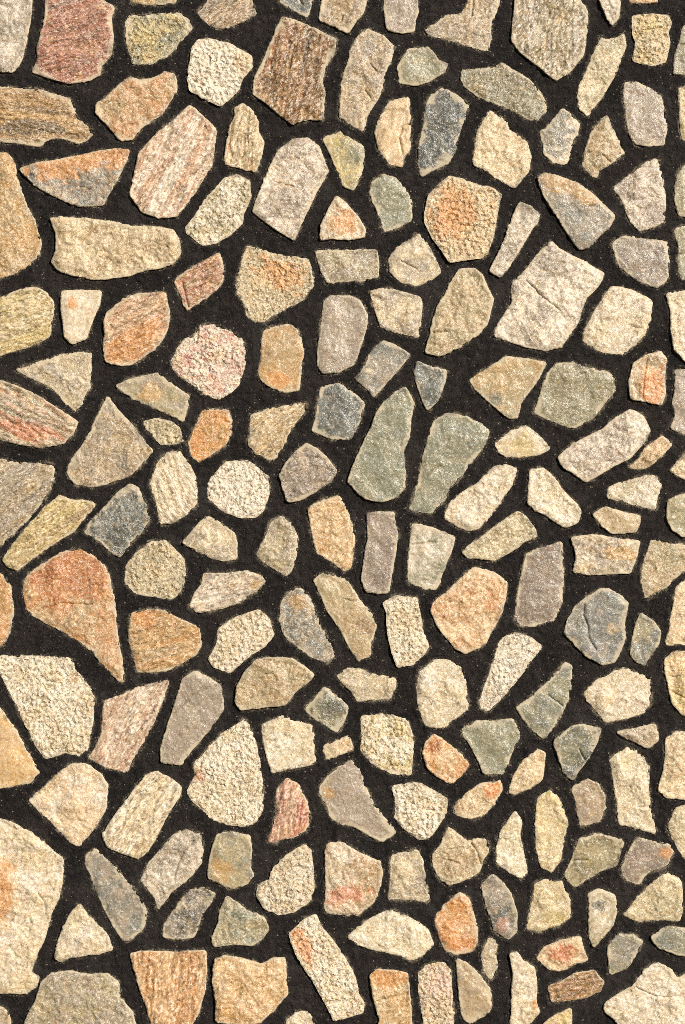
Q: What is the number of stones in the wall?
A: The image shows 183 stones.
